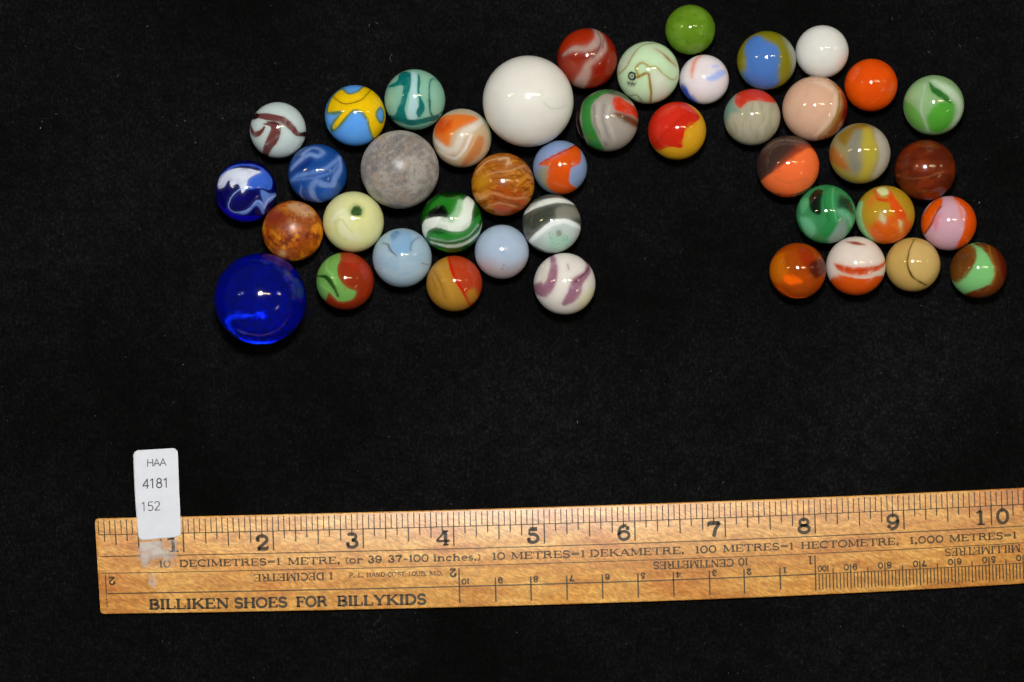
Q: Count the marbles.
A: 42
